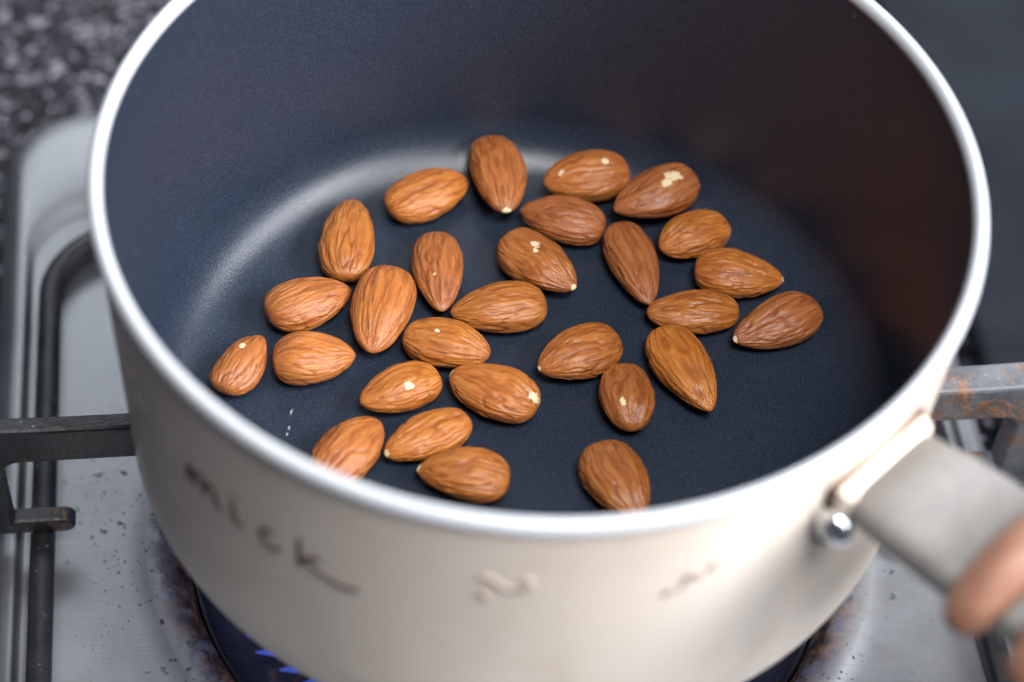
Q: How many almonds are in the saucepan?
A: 28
